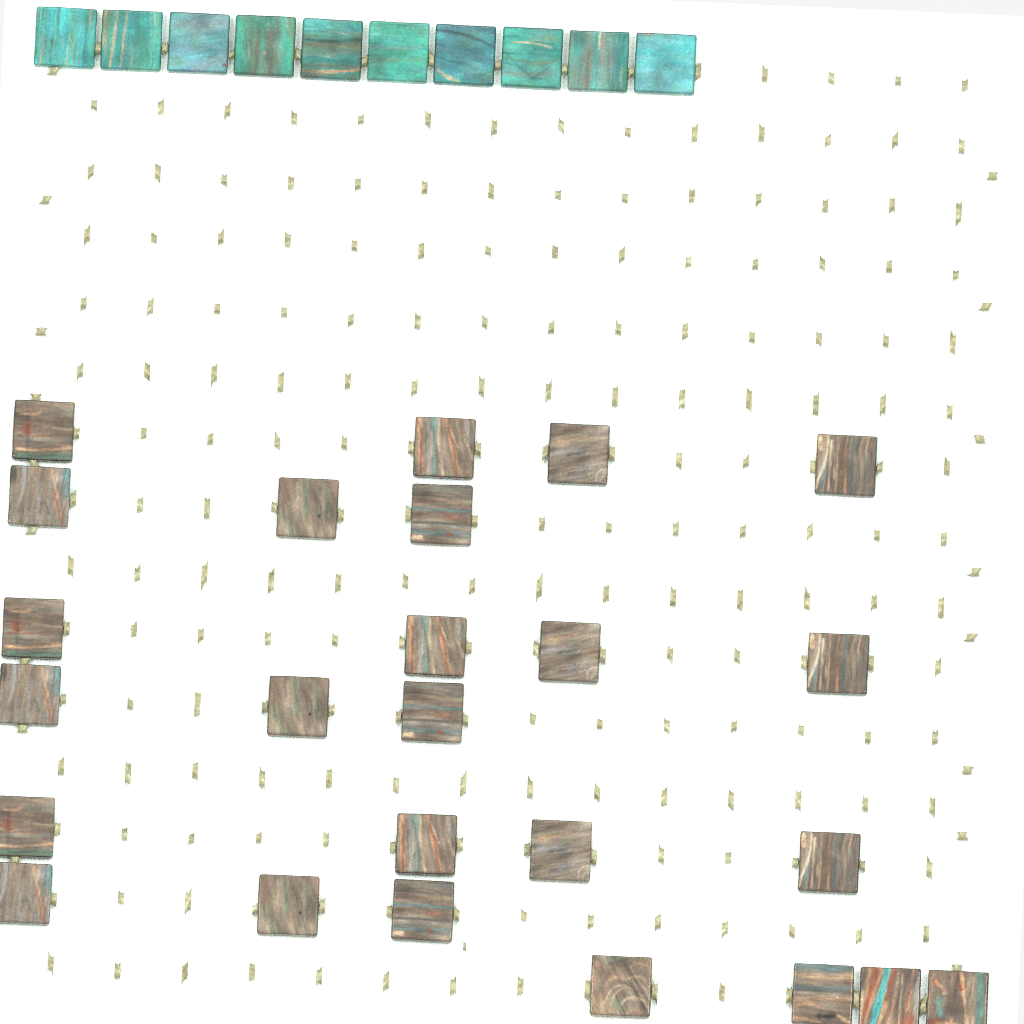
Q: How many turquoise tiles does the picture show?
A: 10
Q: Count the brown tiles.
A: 25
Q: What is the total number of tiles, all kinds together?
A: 35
